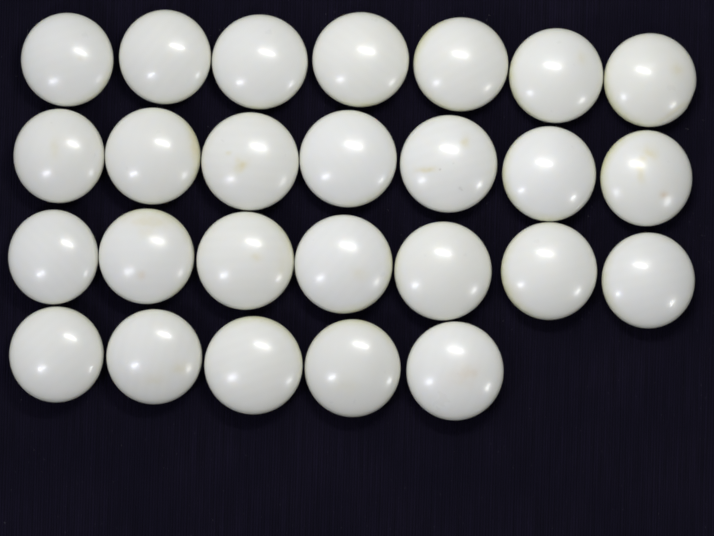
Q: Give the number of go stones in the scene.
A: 26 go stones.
